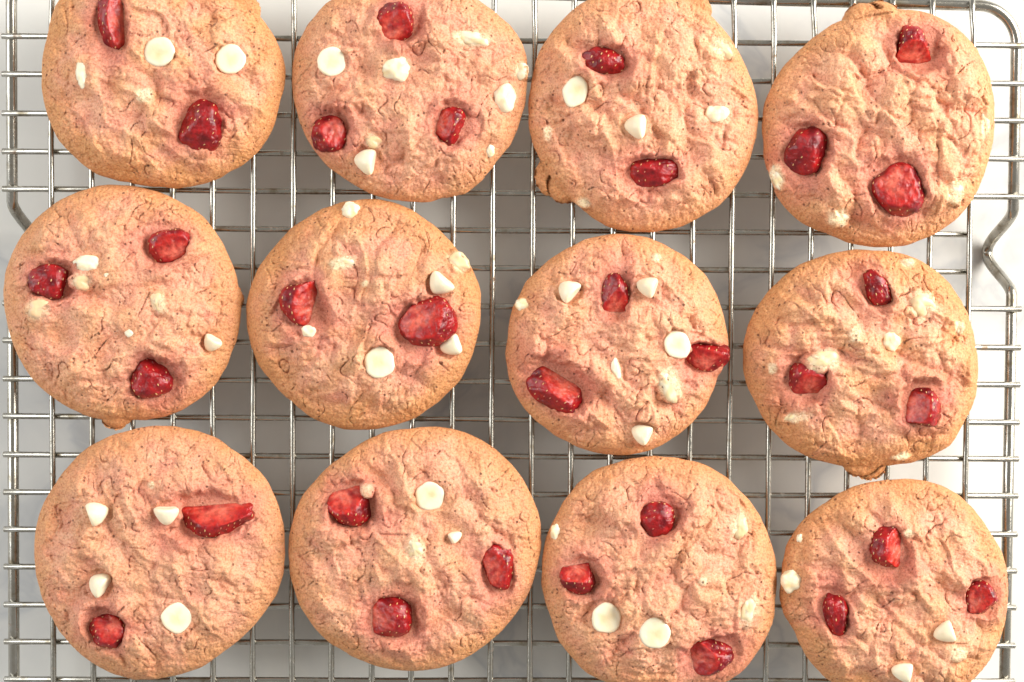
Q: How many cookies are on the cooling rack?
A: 12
